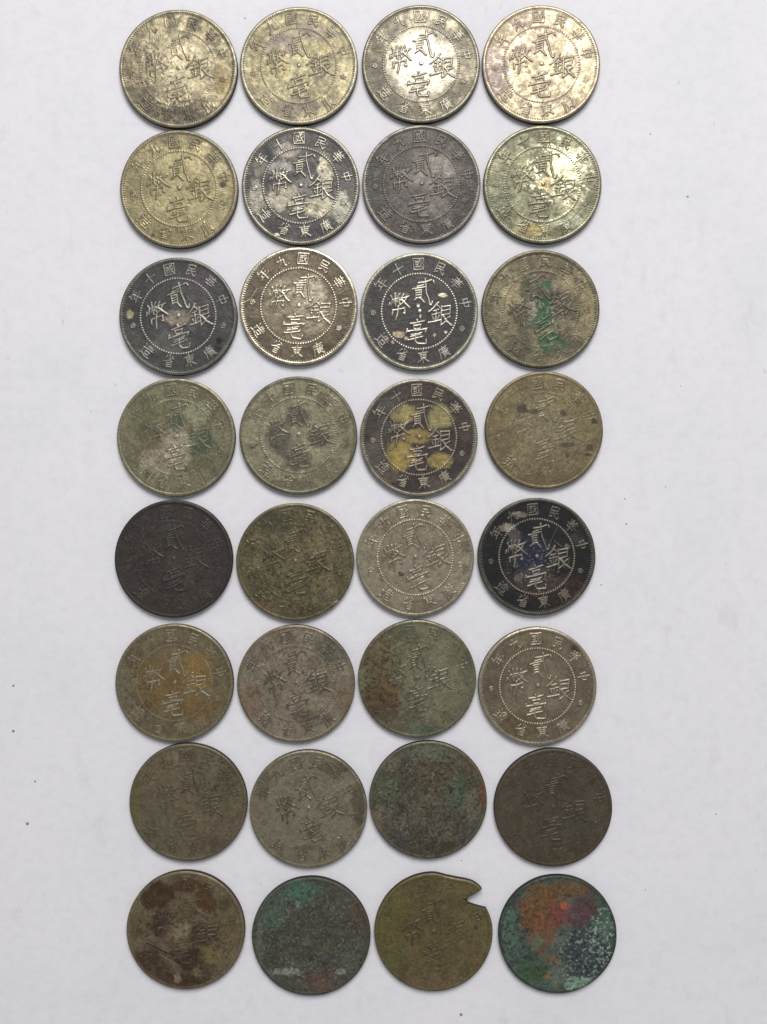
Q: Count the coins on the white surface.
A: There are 32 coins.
